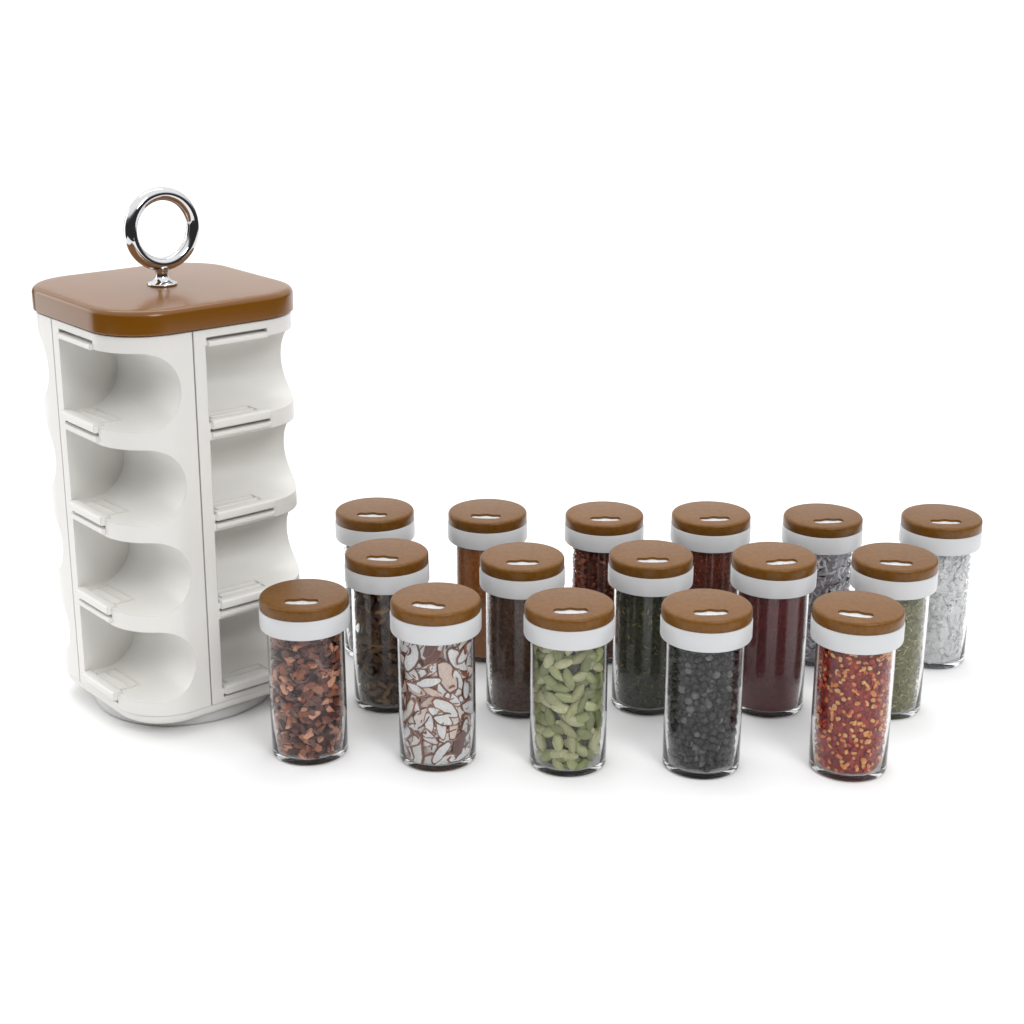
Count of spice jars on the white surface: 16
